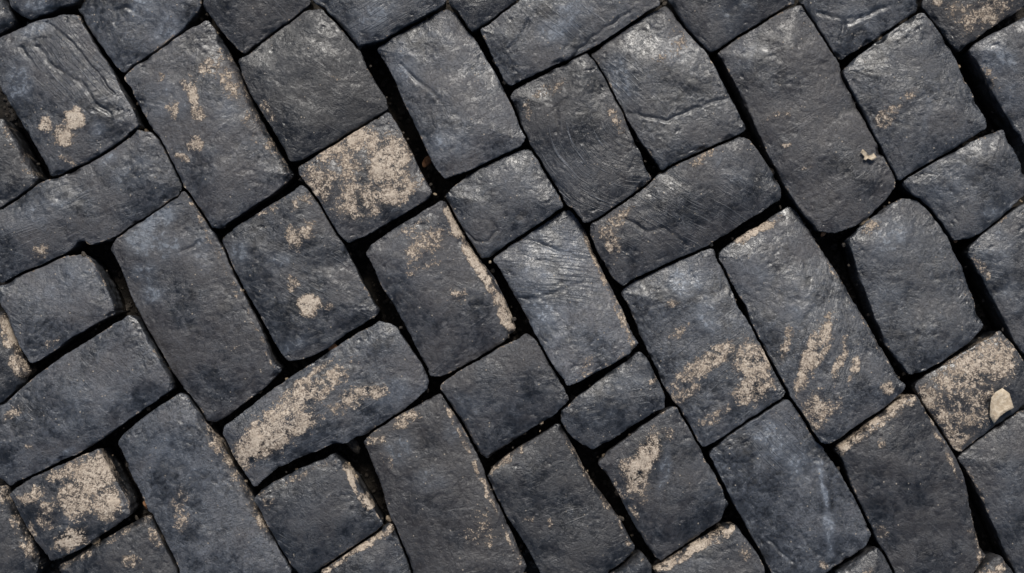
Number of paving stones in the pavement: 56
